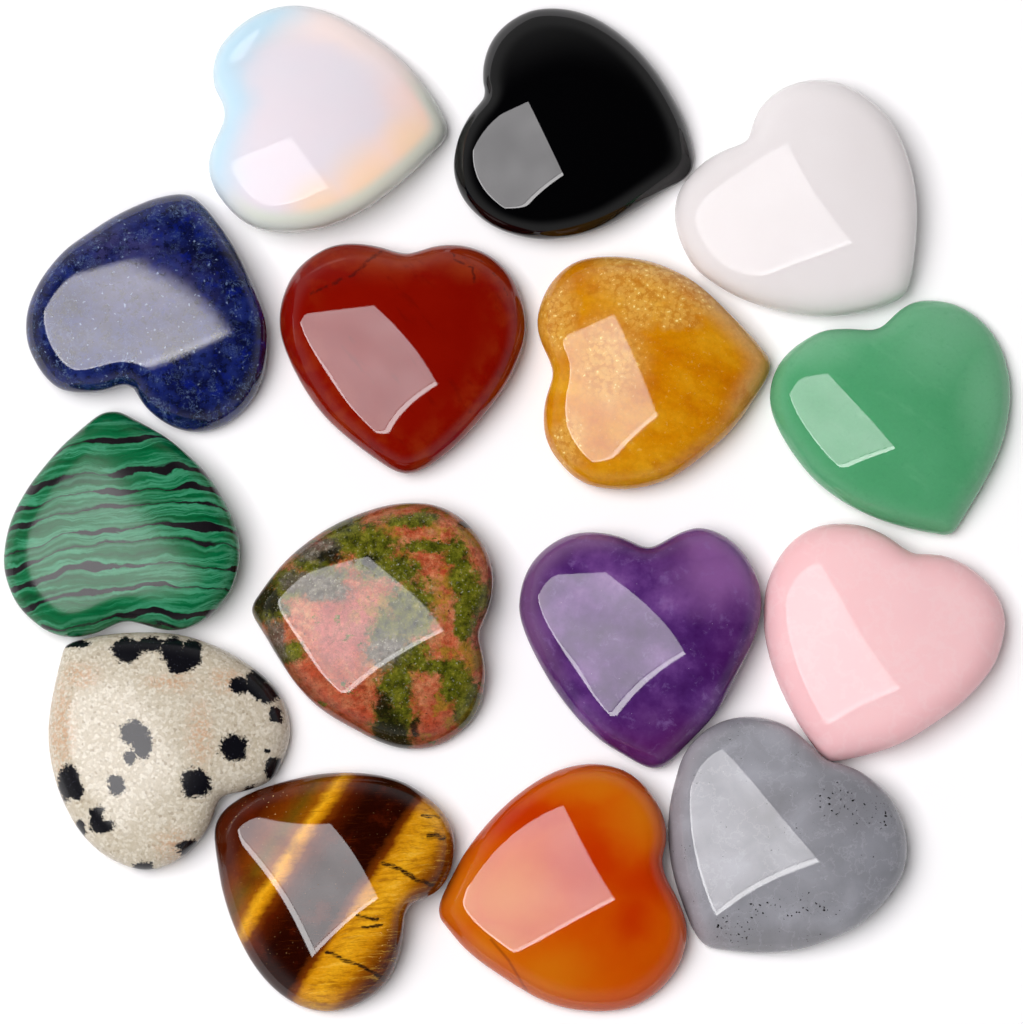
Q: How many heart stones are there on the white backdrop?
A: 15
